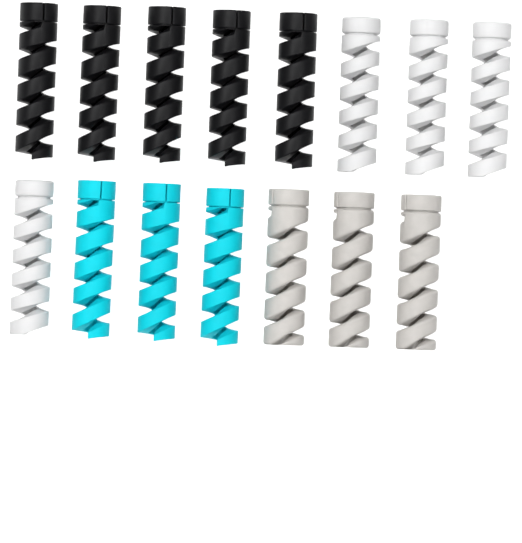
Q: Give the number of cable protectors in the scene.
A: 15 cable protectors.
